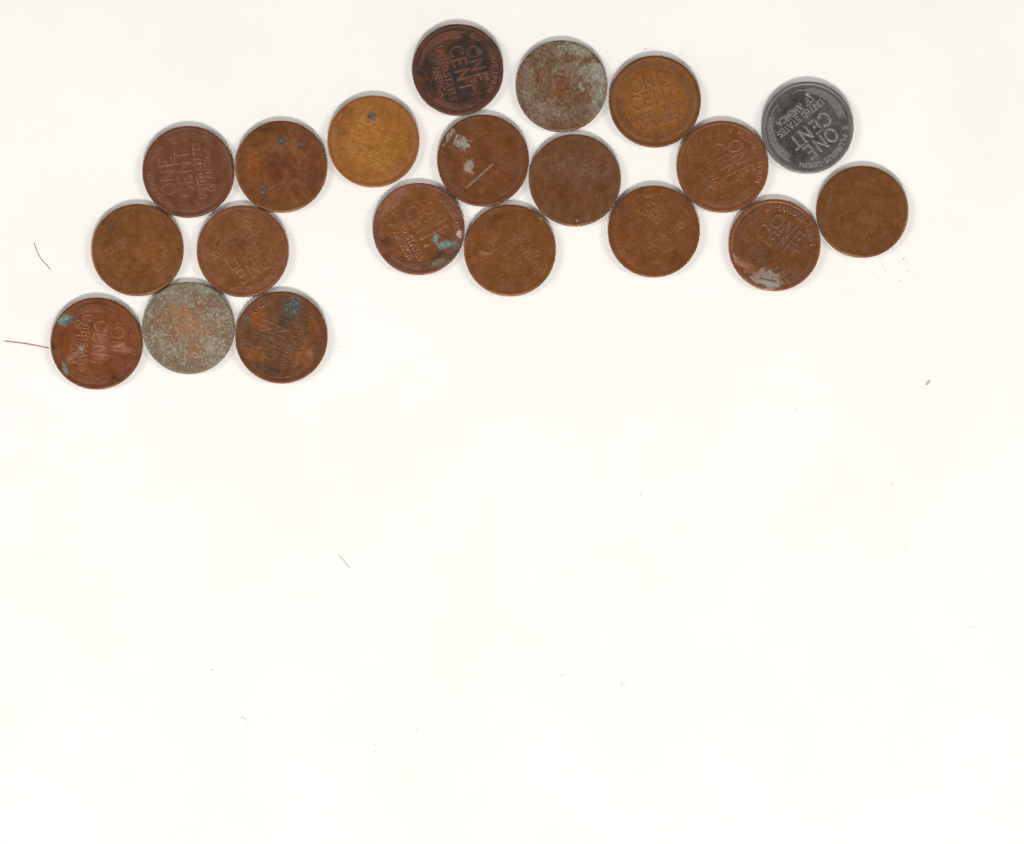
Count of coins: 20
